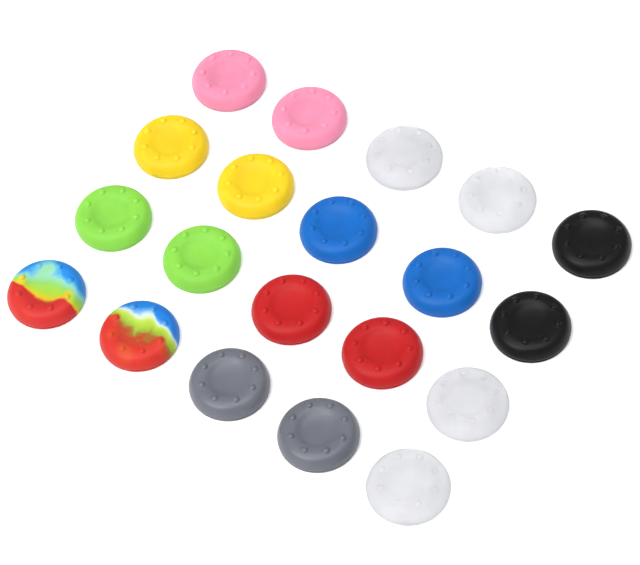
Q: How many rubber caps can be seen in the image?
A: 20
